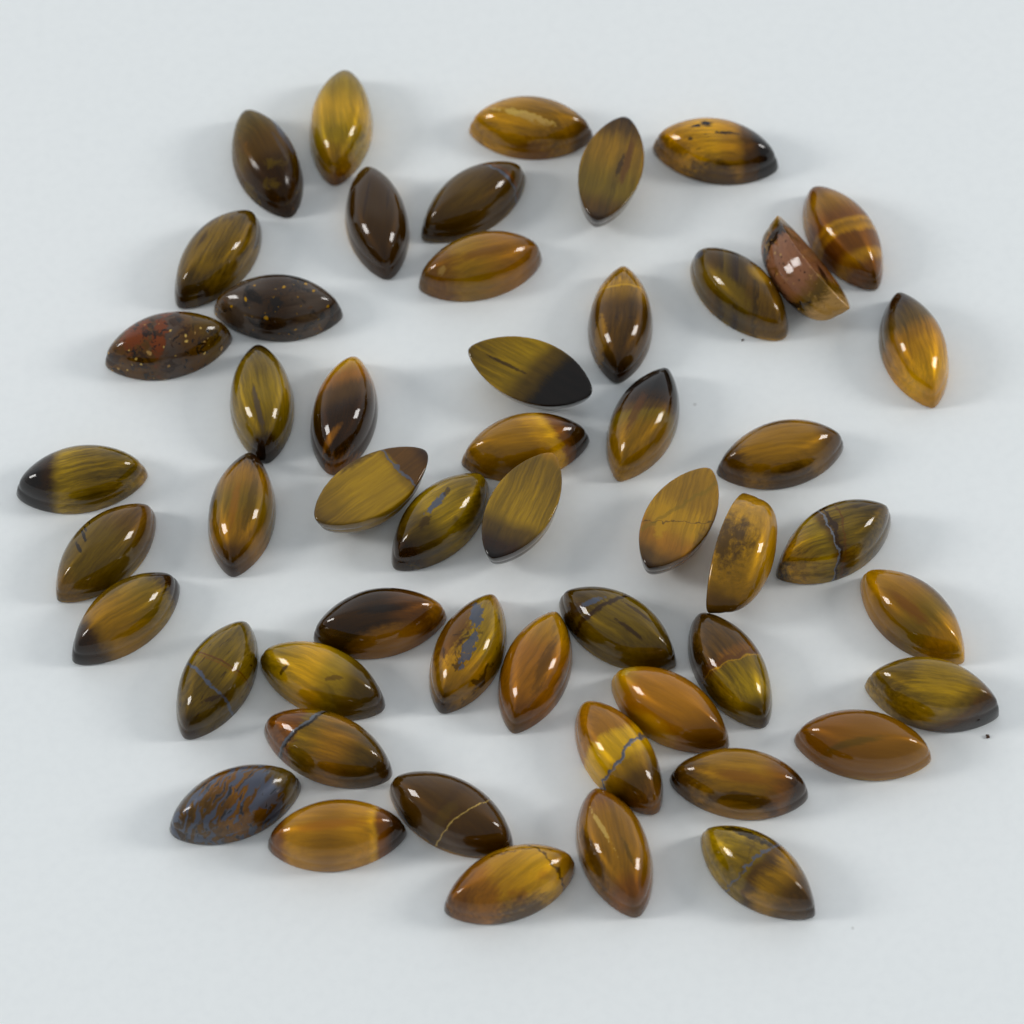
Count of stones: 52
